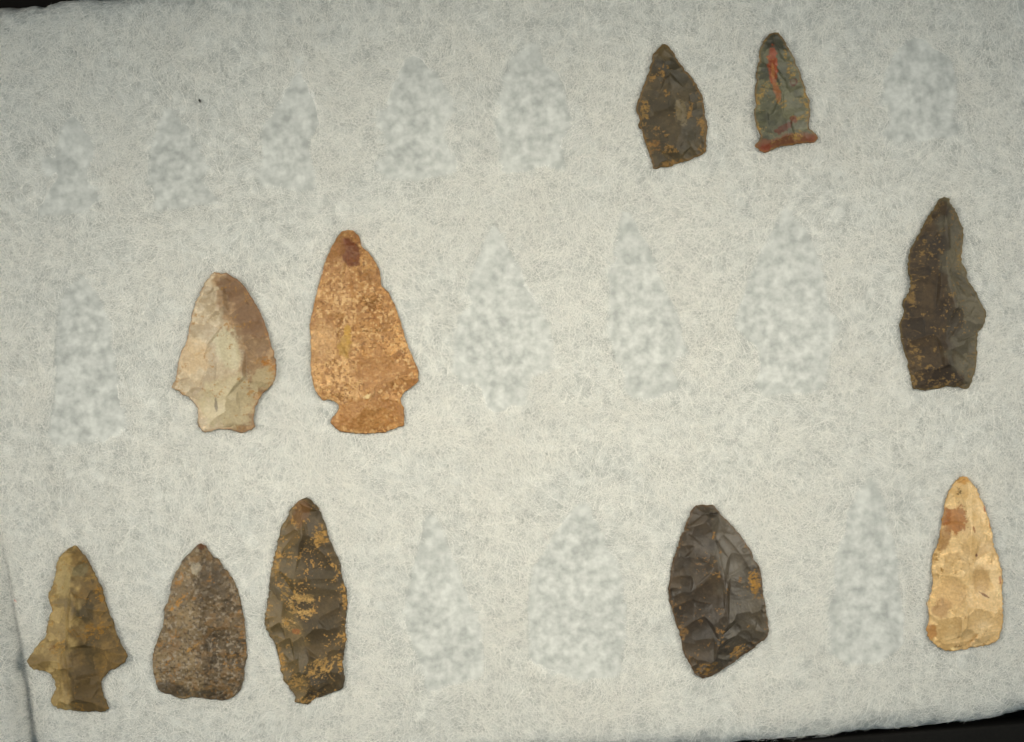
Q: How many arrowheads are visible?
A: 10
